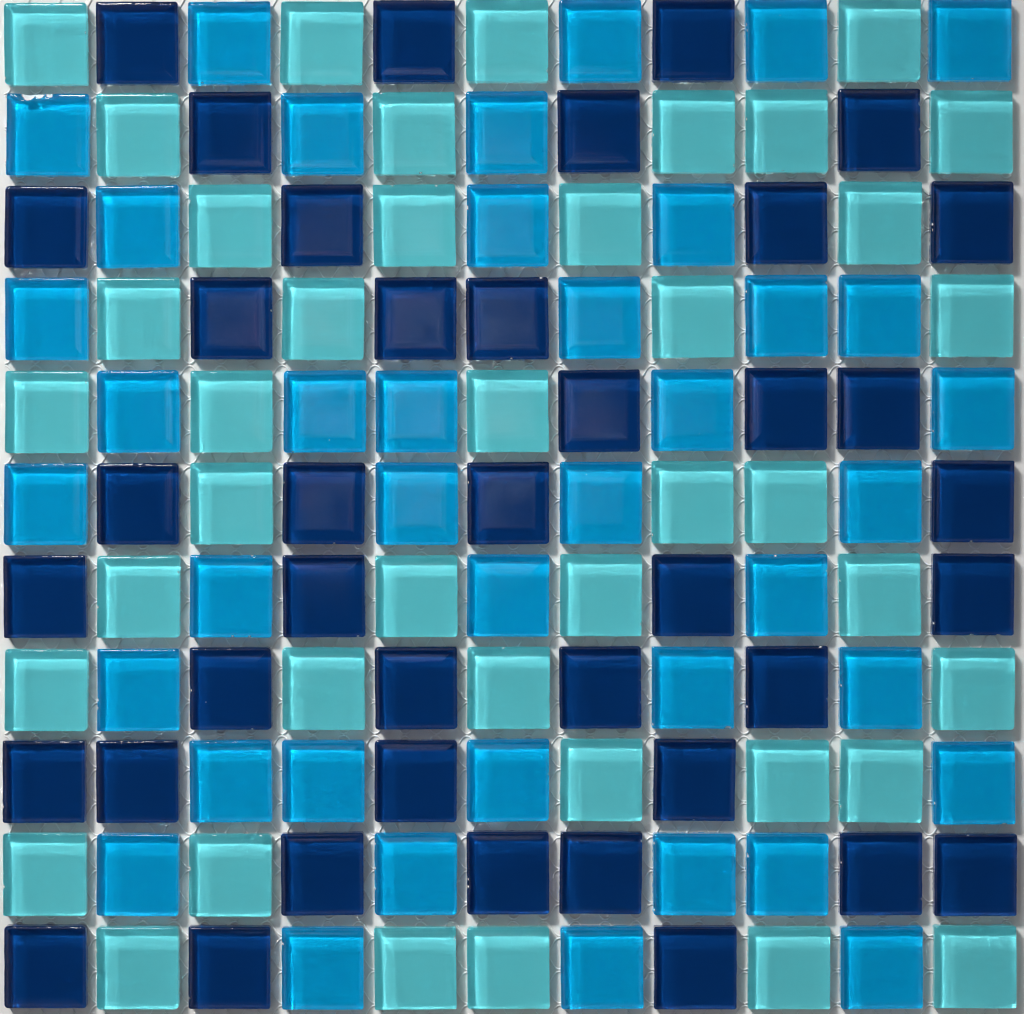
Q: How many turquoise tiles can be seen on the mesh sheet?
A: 41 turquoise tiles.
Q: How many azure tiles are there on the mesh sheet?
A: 40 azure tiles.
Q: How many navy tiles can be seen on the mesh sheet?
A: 40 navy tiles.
